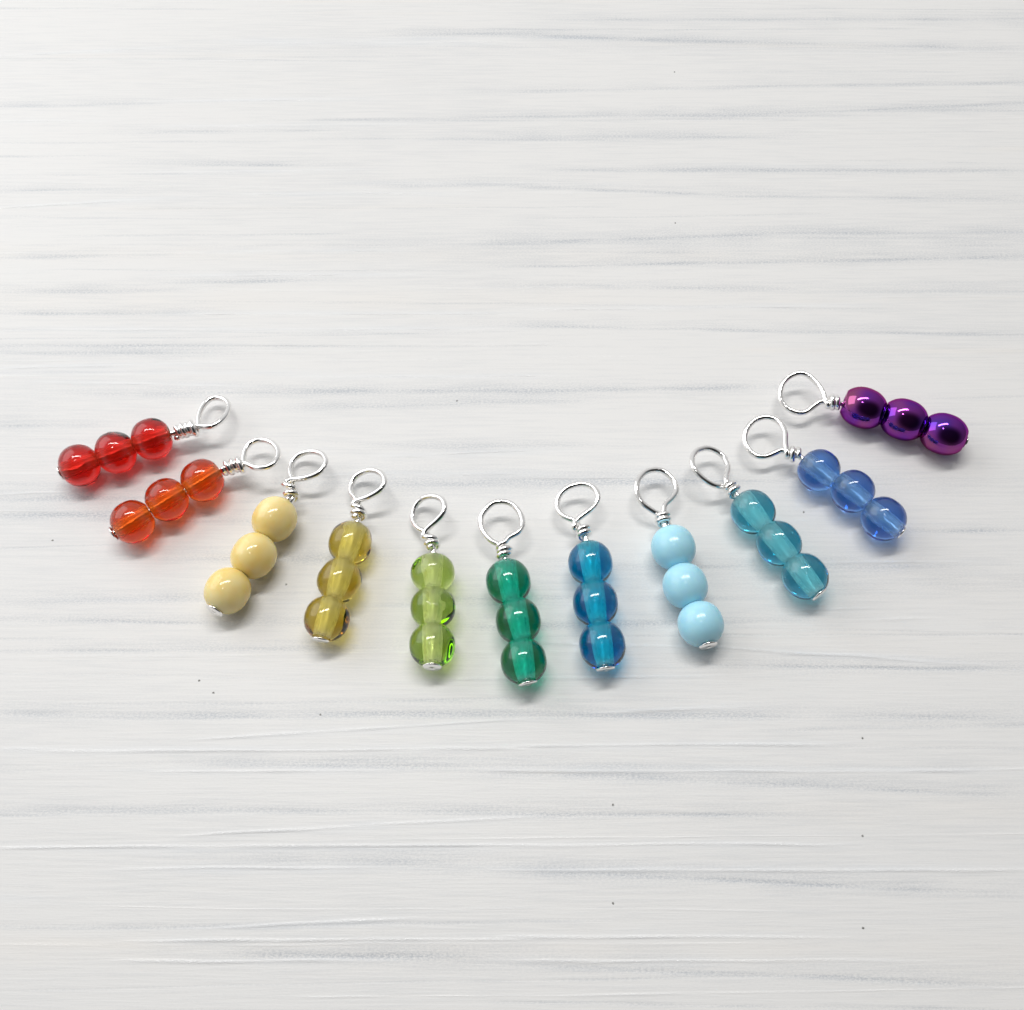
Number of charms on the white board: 11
